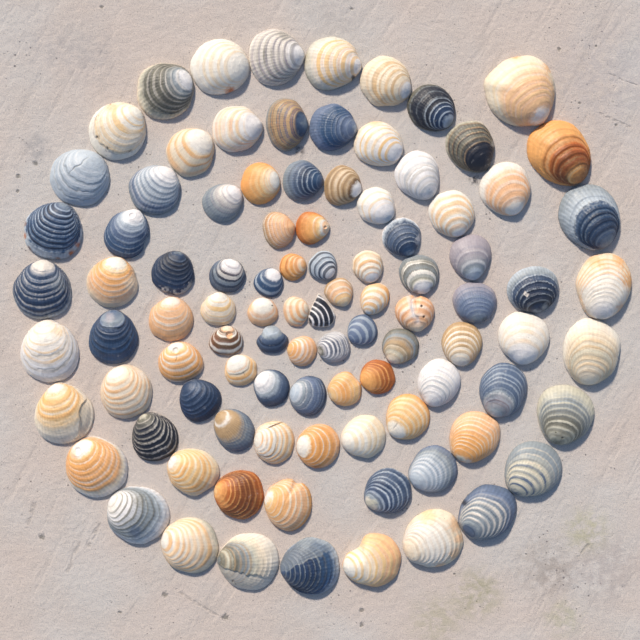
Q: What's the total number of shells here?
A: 96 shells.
